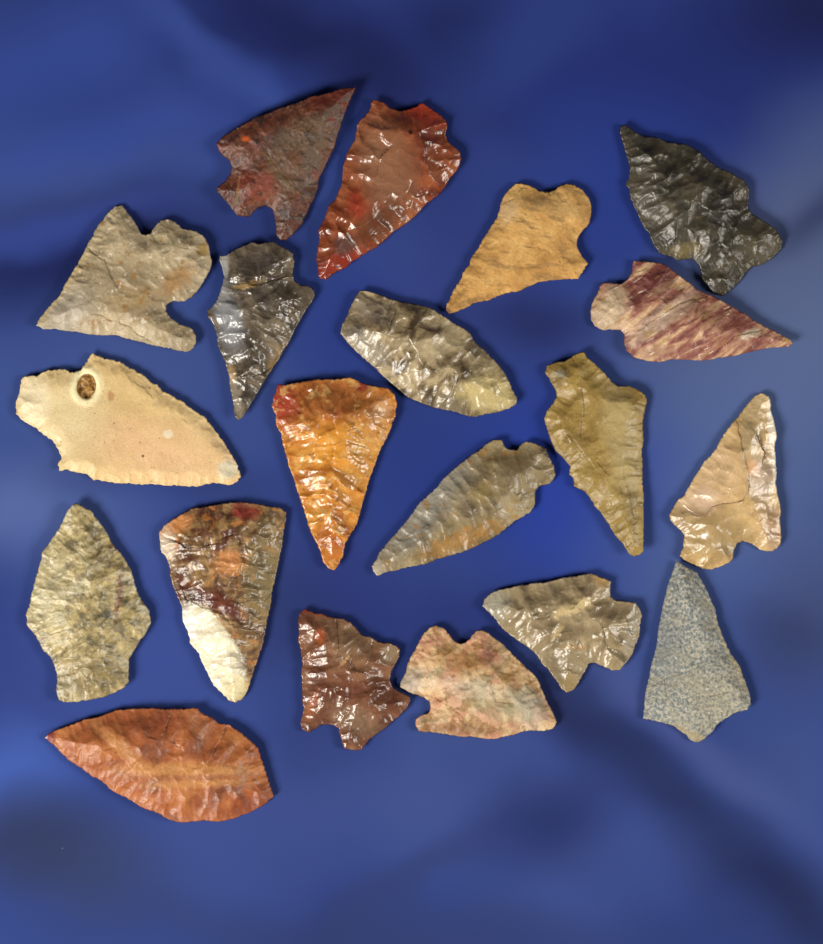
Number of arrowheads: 20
